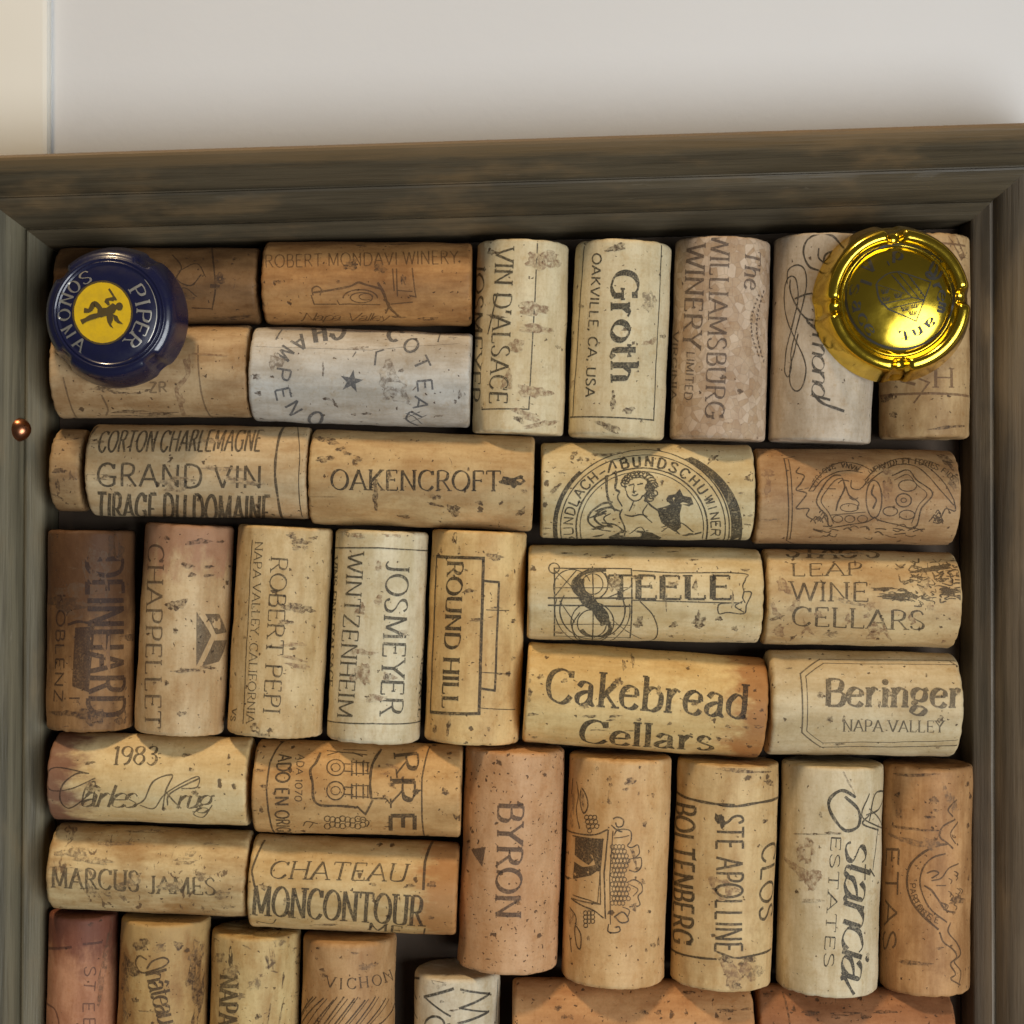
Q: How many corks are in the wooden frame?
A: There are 39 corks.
